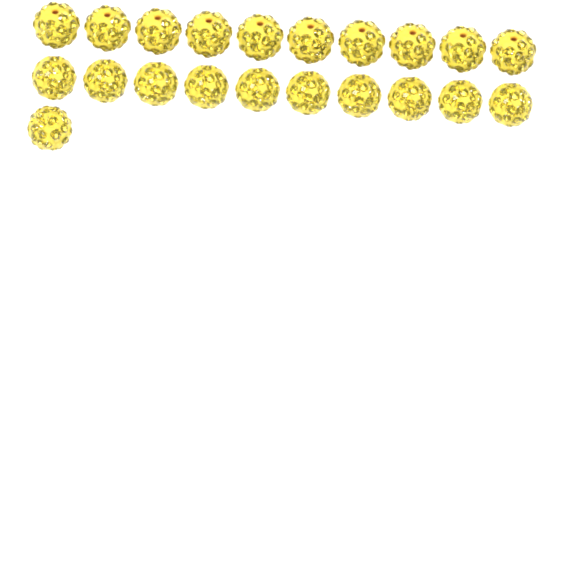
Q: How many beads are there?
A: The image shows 21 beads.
